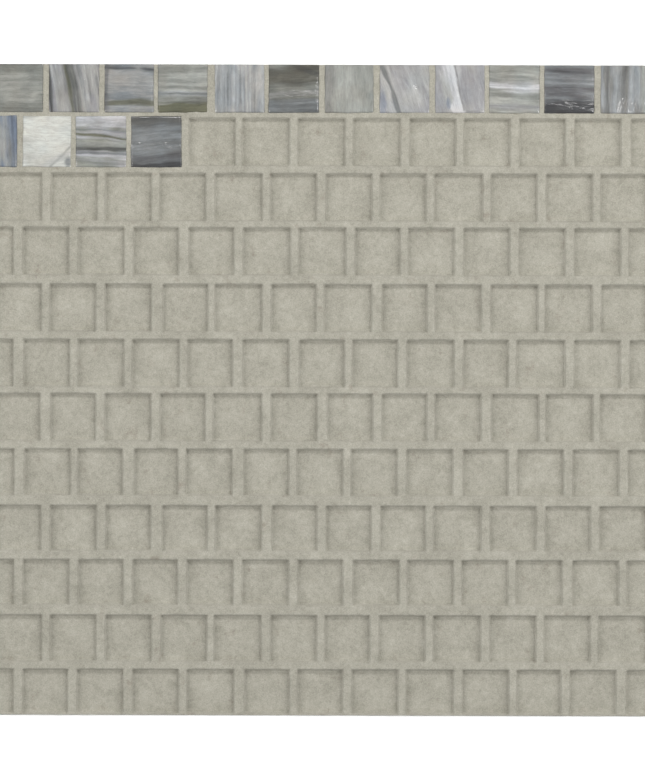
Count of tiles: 16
